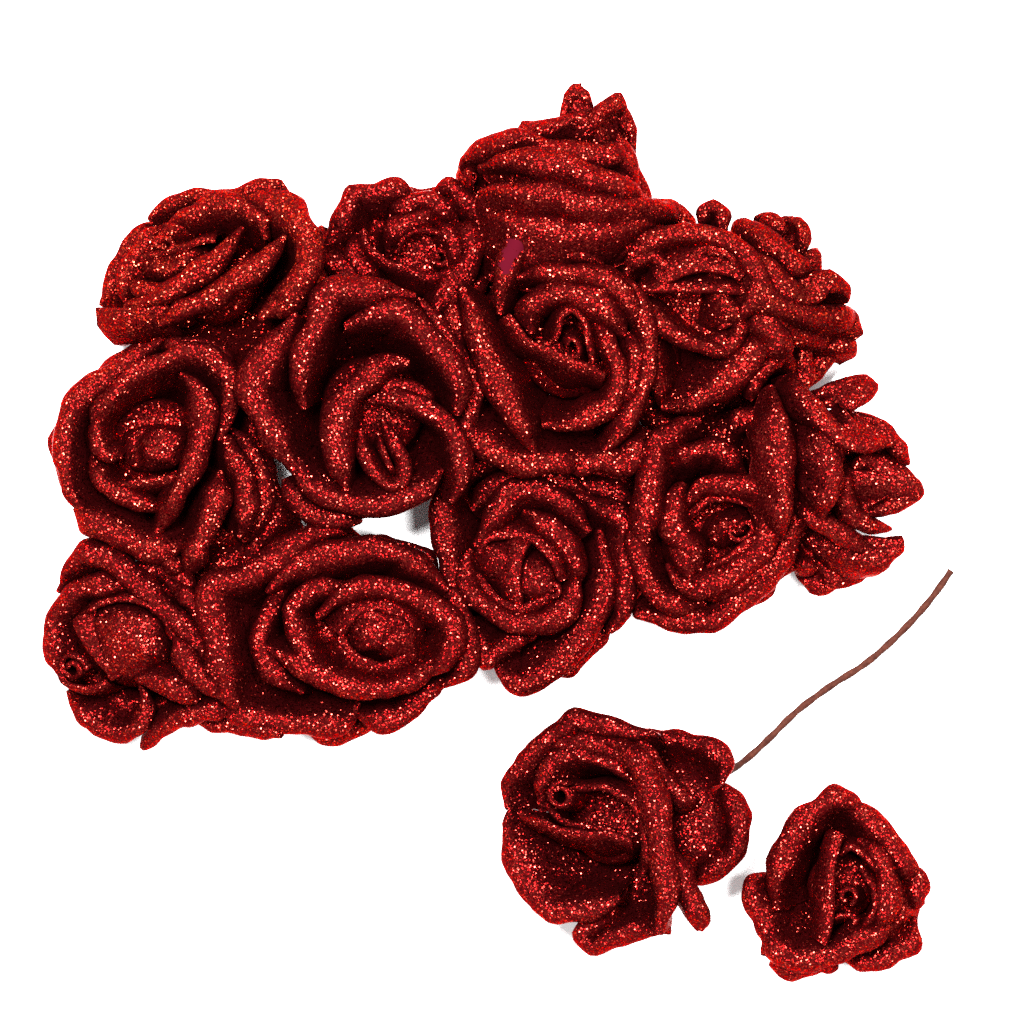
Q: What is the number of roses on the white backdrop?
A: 15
